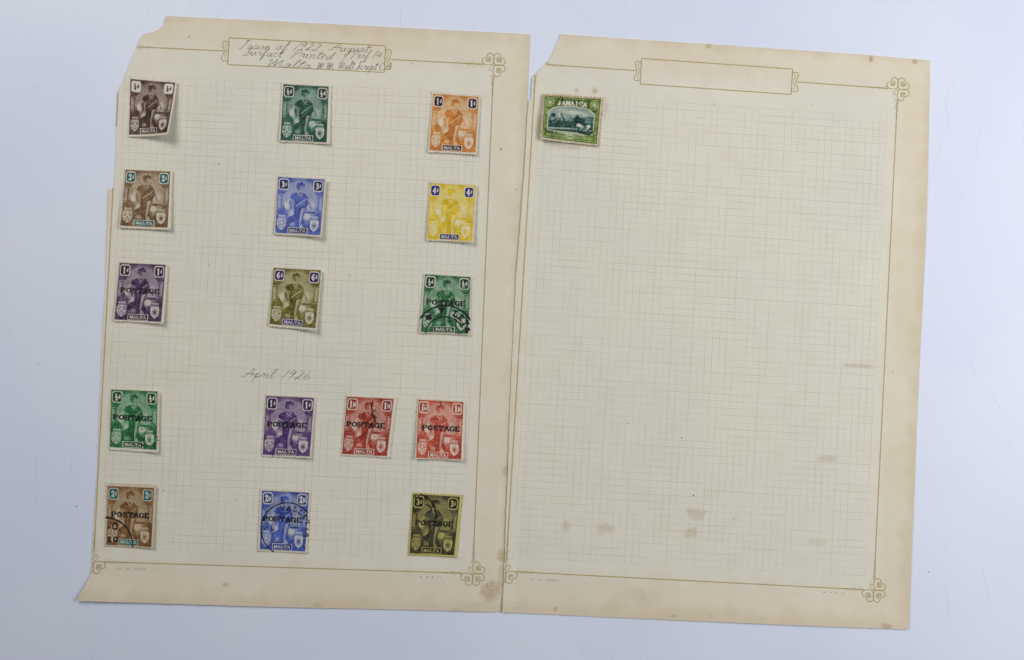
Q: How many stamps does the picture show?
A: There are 17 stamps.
